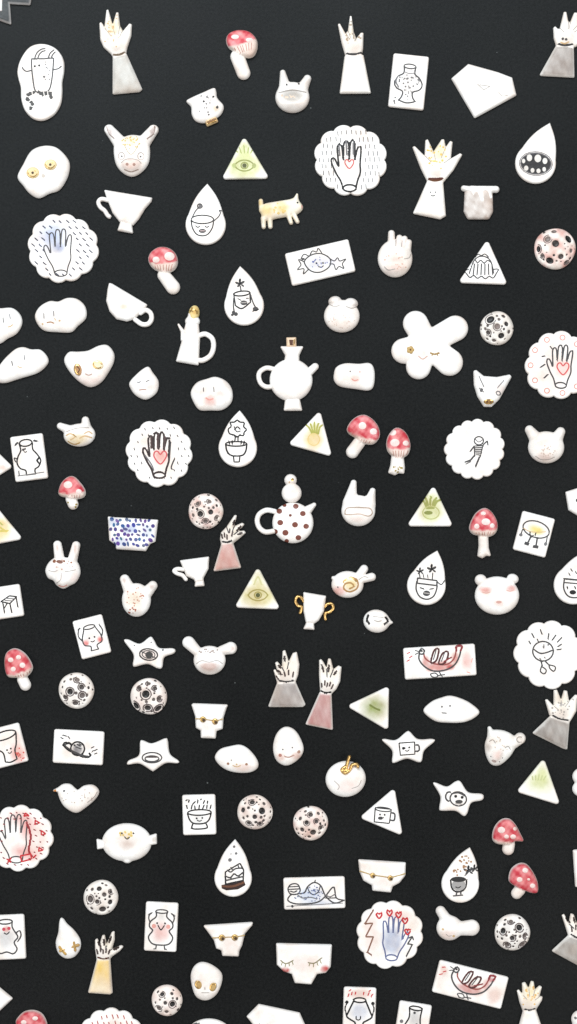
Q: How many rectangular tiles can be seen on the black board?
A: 16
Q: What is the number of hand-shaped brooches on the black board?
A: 11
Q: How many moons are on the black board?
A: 10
